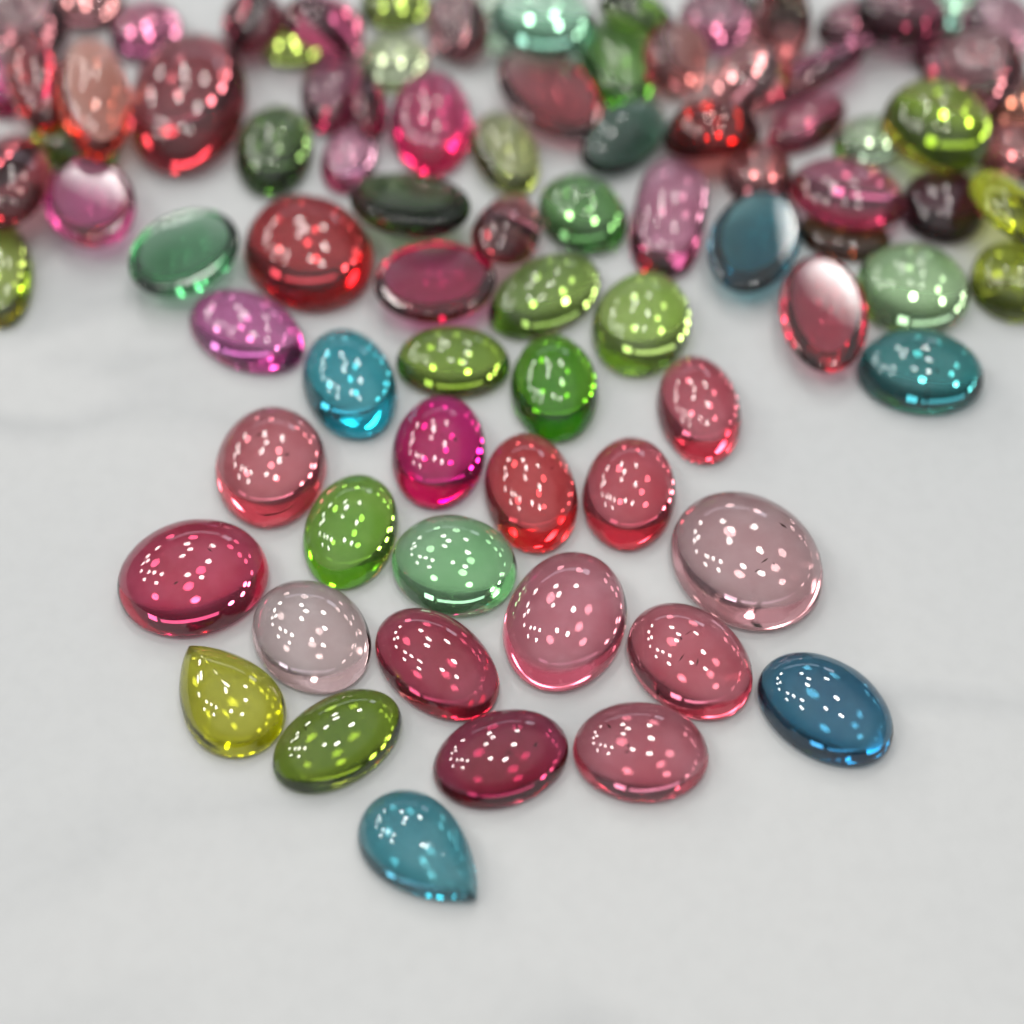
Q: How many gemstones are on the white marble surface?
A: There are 89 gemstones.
